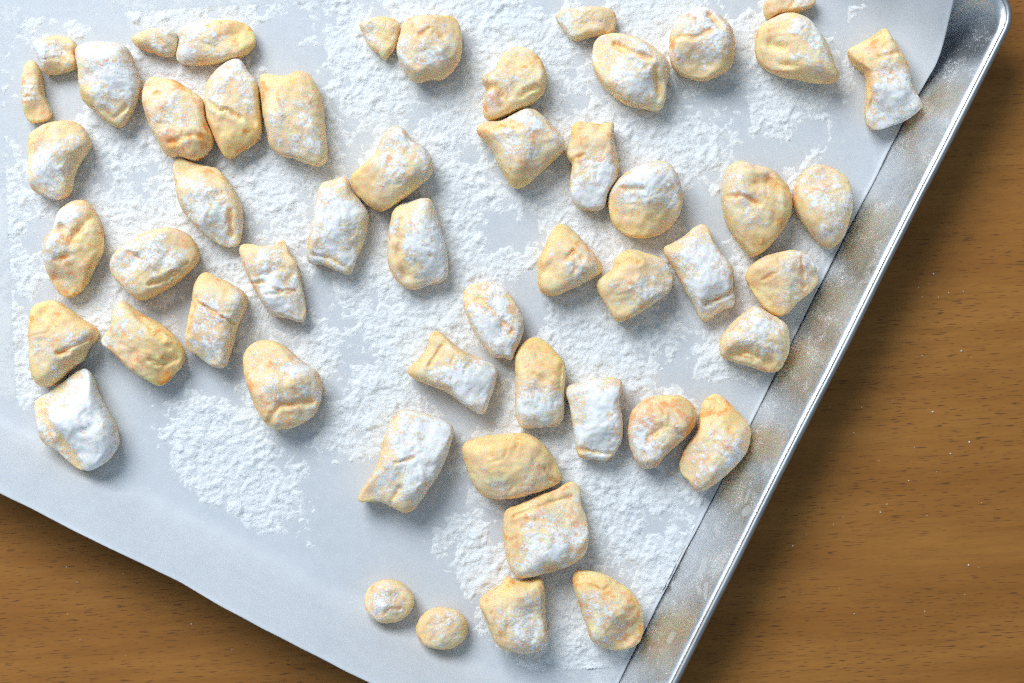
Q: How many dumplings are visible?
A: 53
